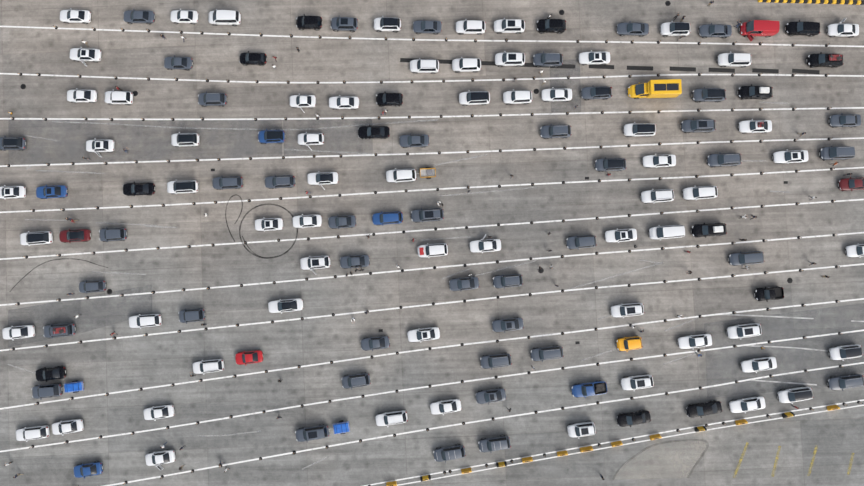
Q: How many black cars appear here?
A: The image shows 14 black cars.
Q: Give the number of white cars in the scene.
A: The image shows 63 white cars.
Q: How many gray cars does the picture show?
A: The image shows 42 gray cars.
